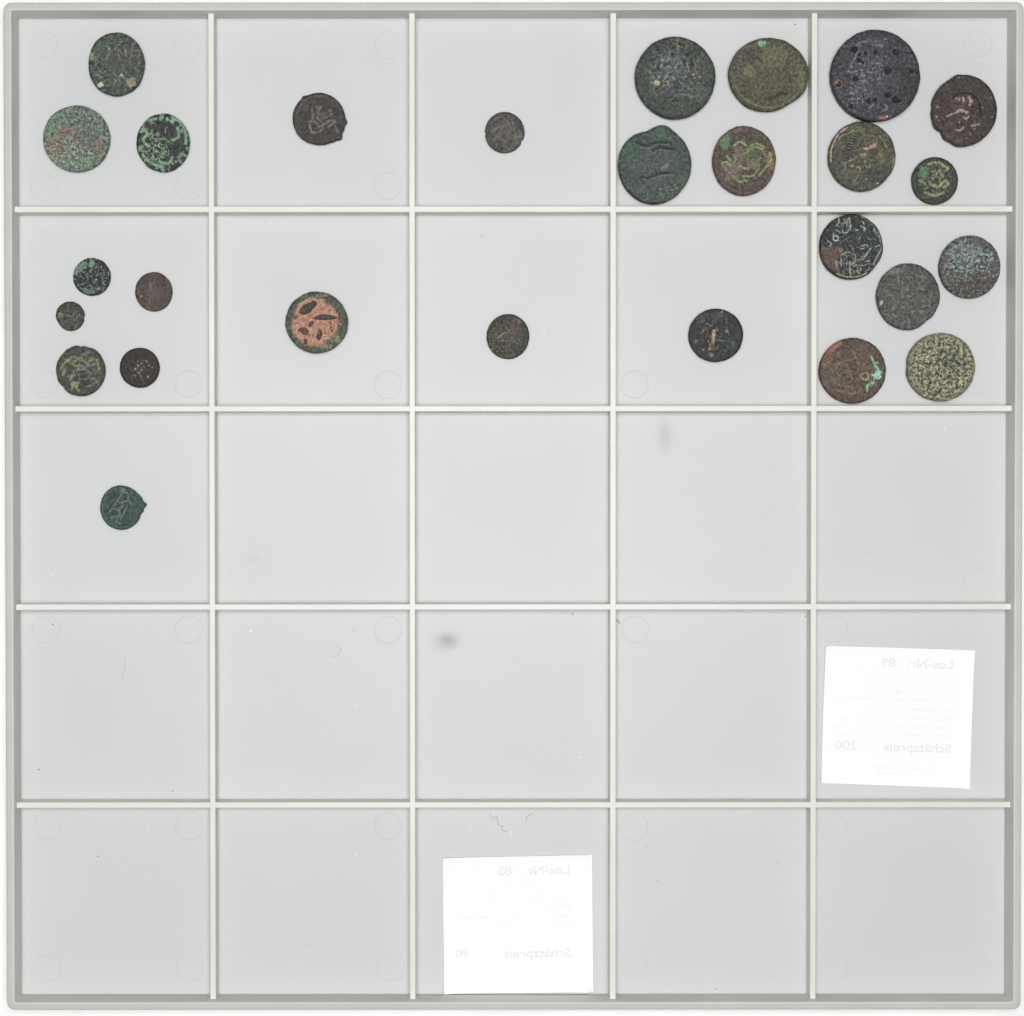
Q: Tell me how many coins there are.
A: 27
